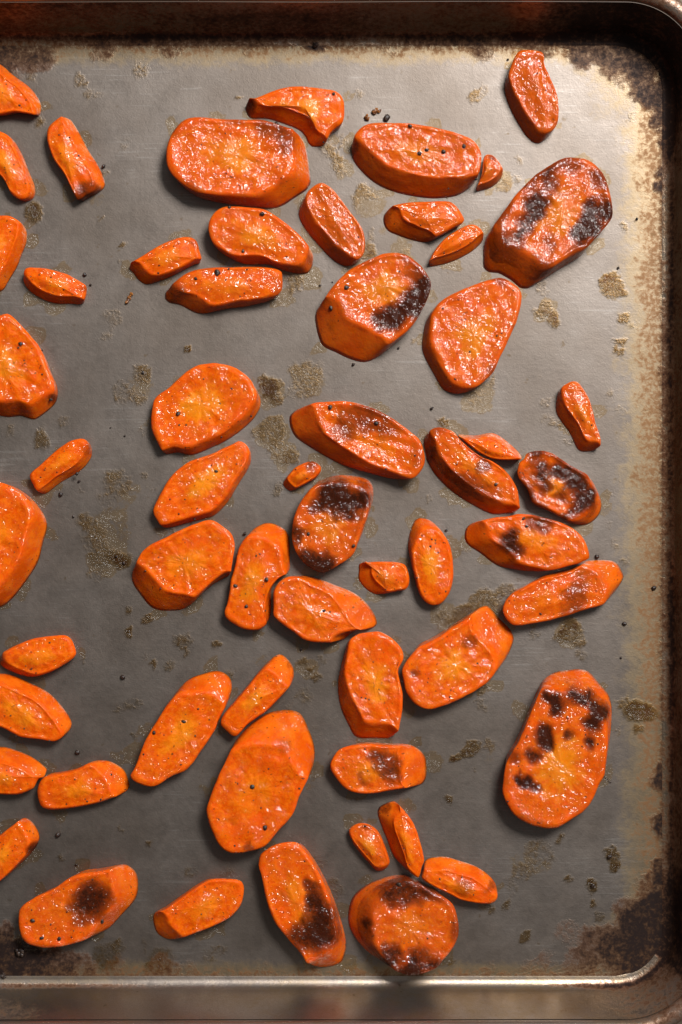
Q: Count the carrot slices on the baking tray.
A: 57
